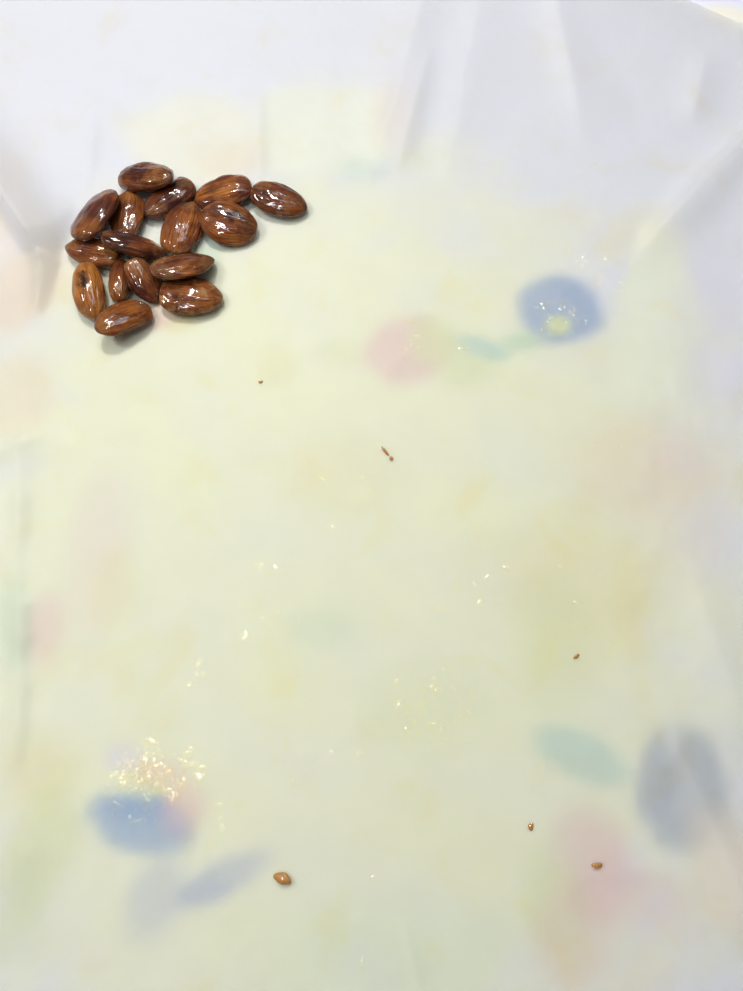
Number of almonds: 16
